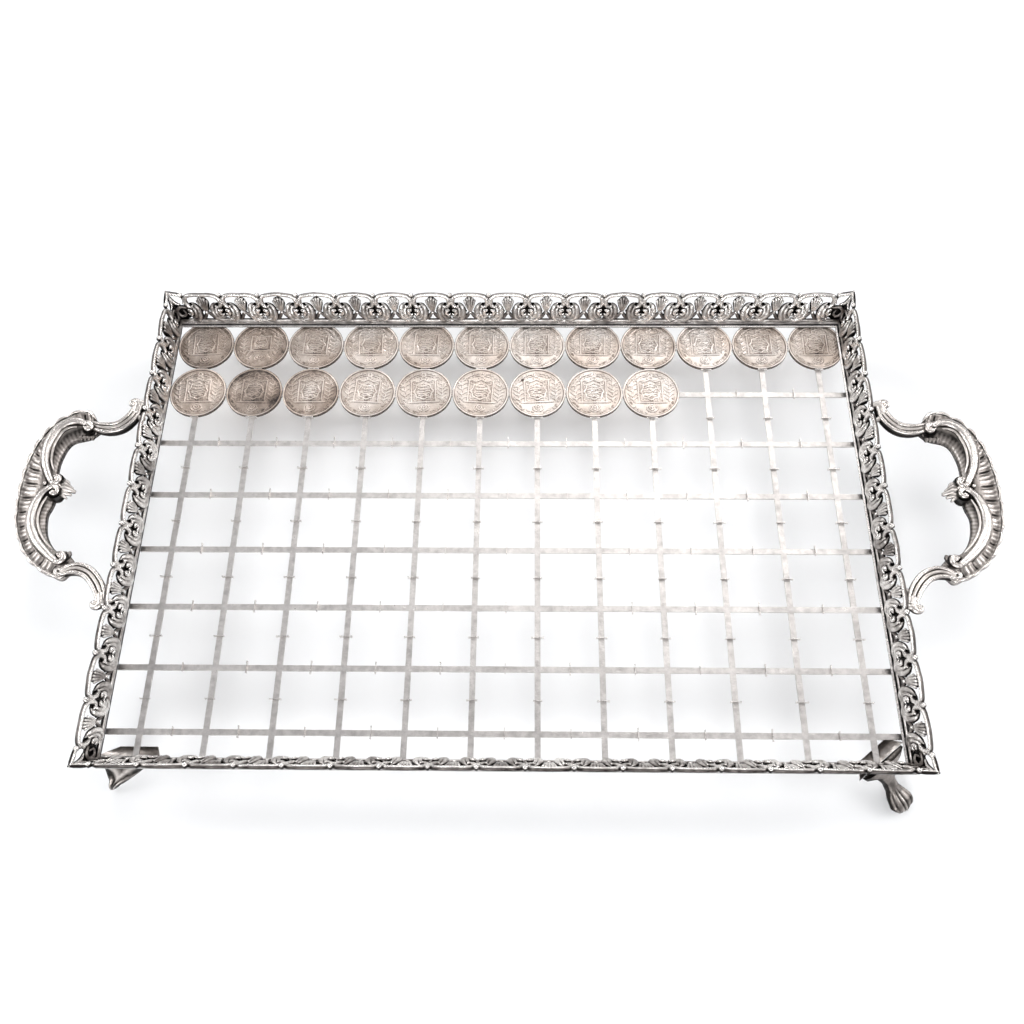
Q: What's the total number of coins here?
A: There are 21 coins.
